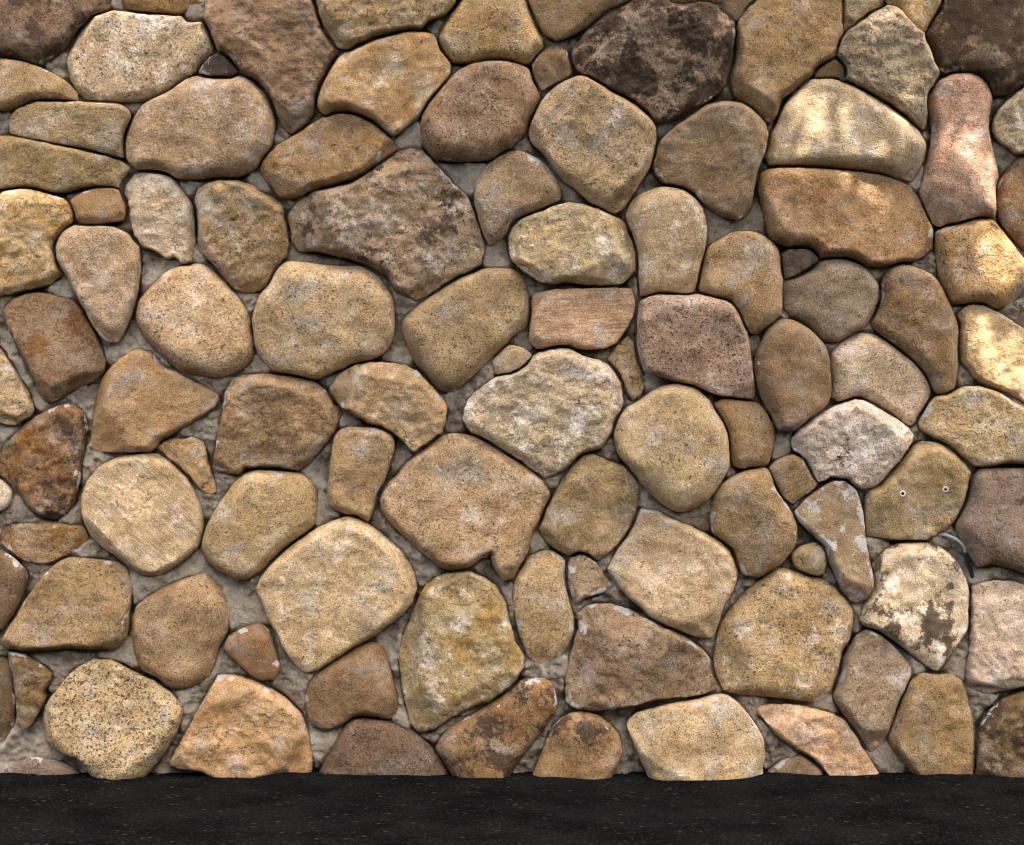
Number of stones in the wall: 108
